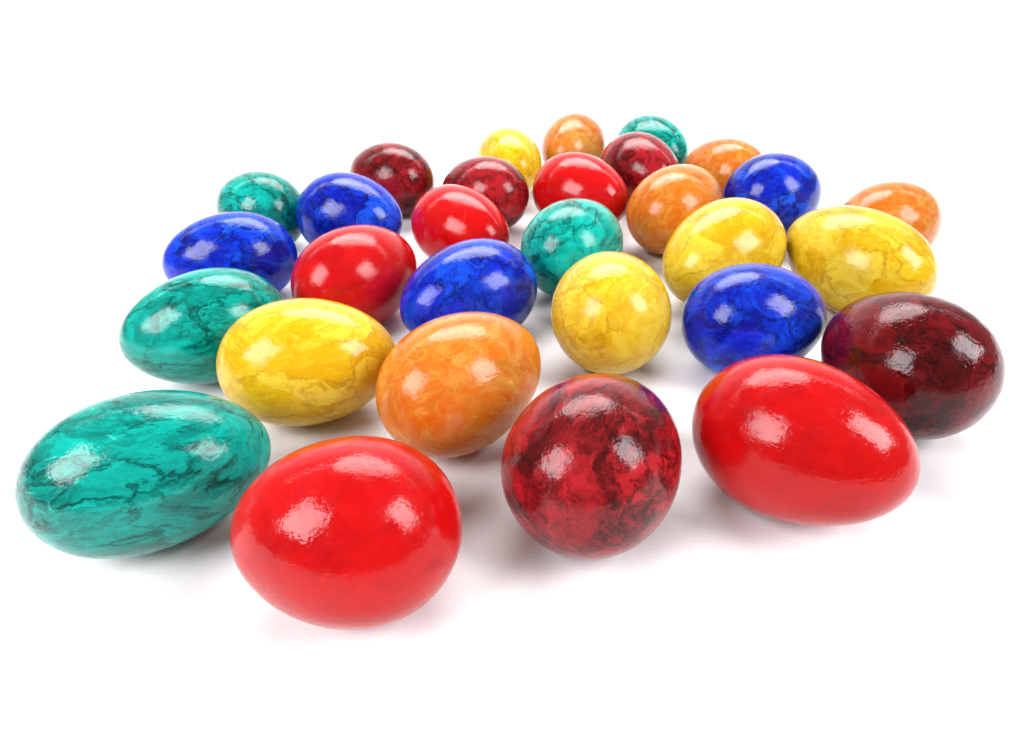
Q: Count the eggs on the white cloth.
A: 30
